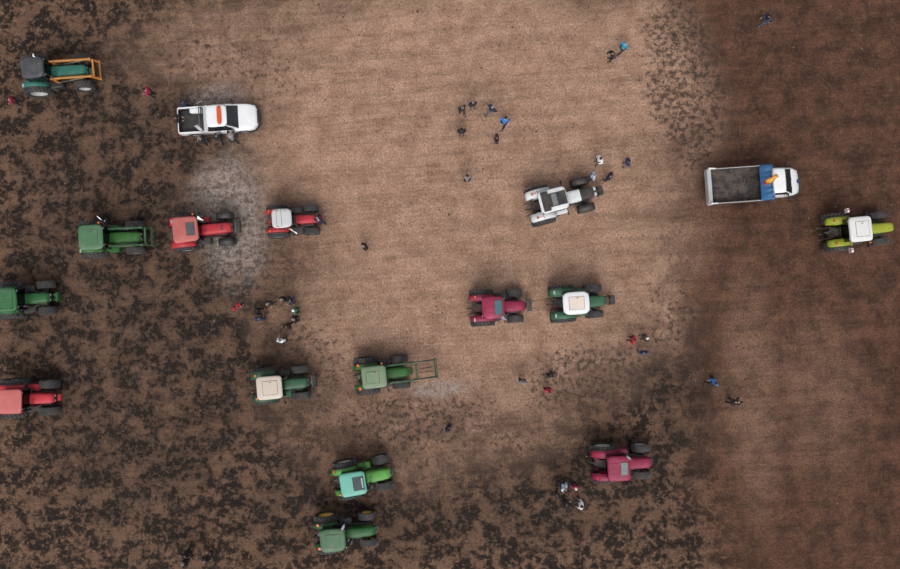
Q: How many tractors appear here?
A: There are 15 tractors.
